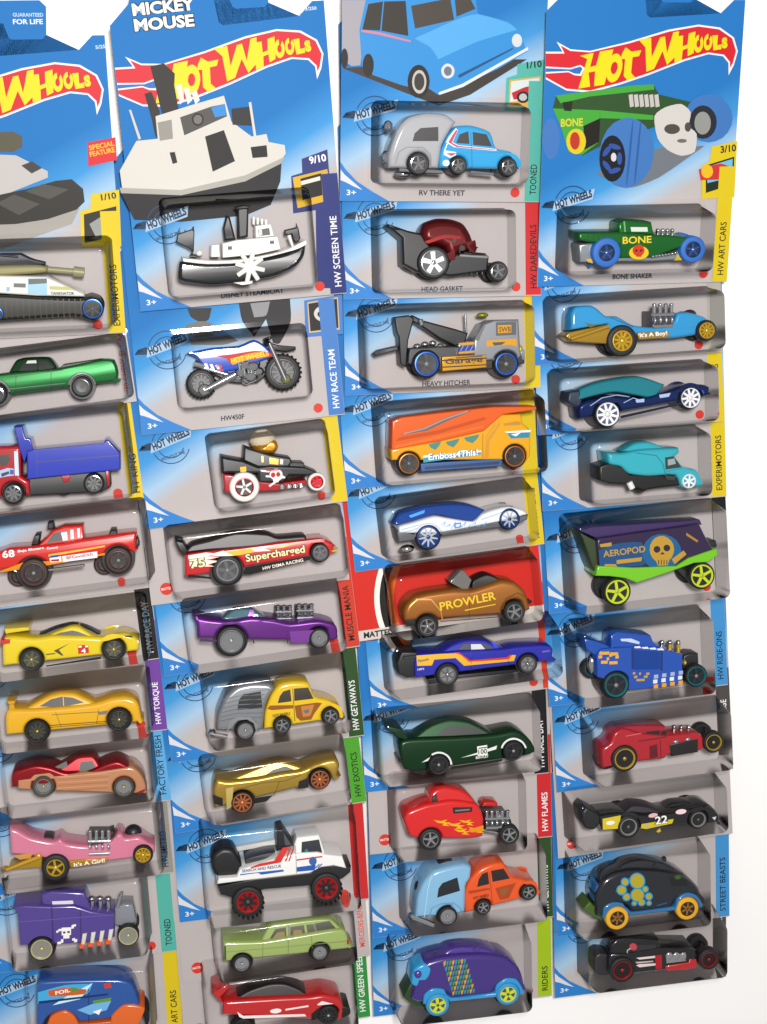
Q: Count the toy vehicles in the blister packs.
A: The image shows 41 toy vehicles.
